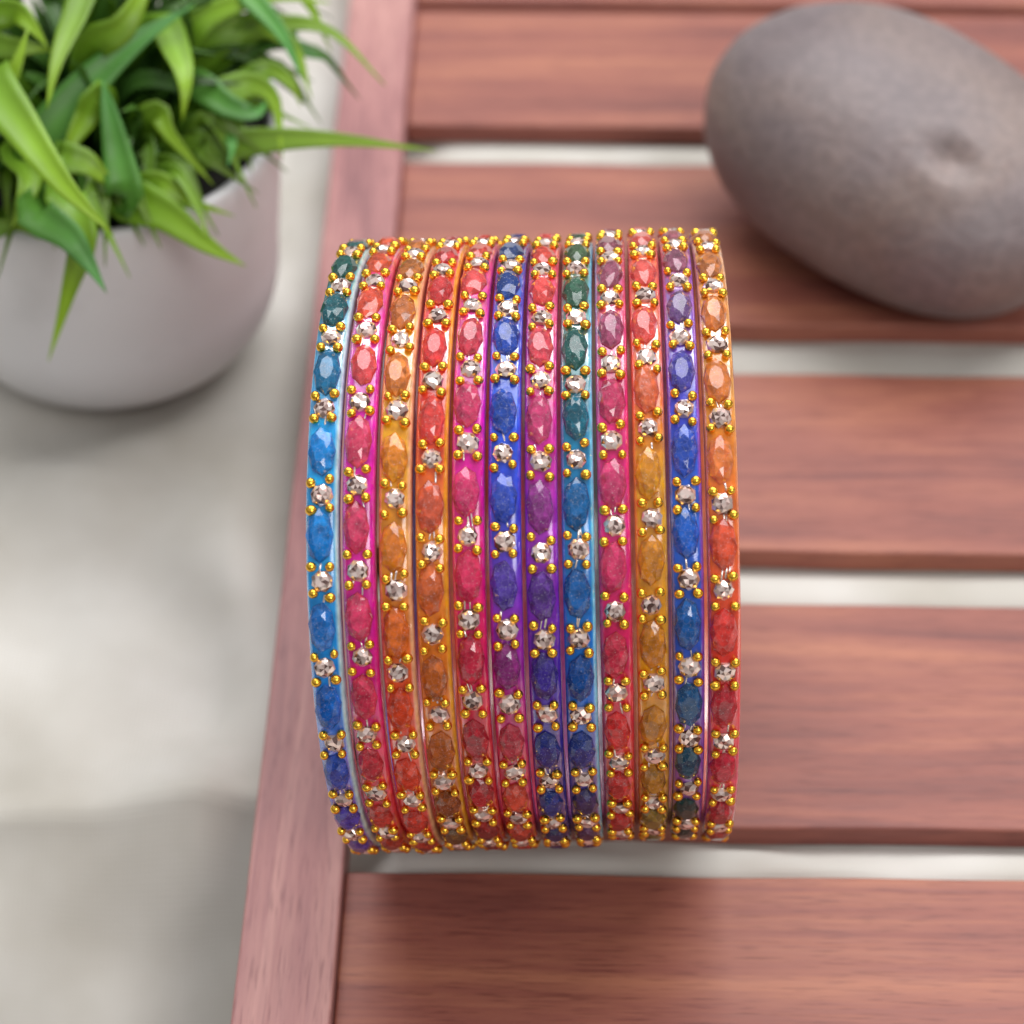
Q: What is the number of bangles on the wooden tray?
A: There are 12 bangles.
